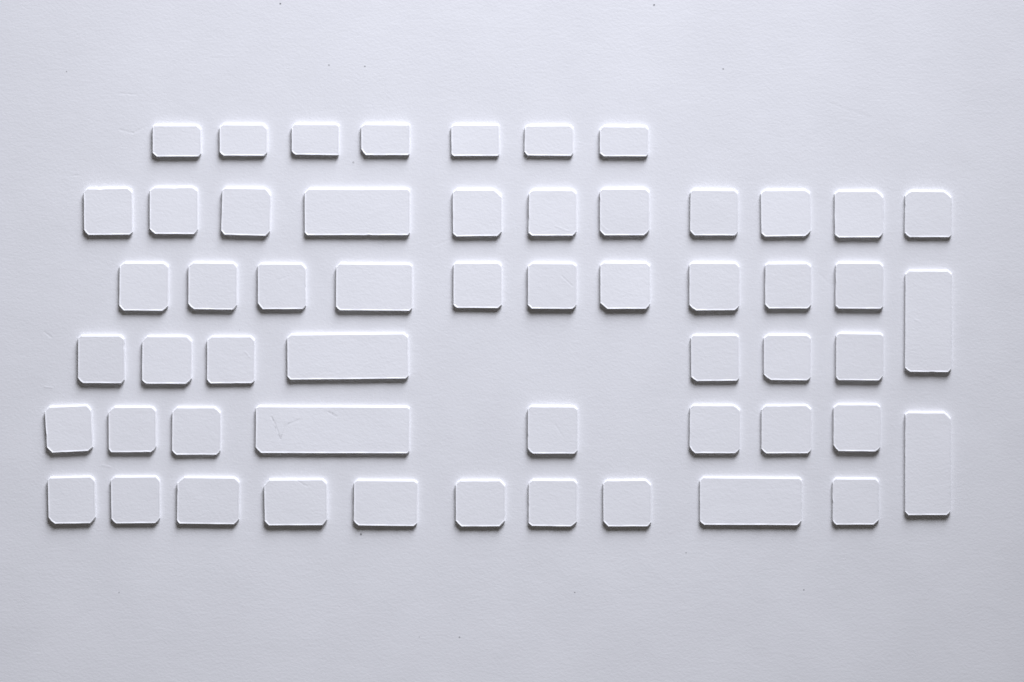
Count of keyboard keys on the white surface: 55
